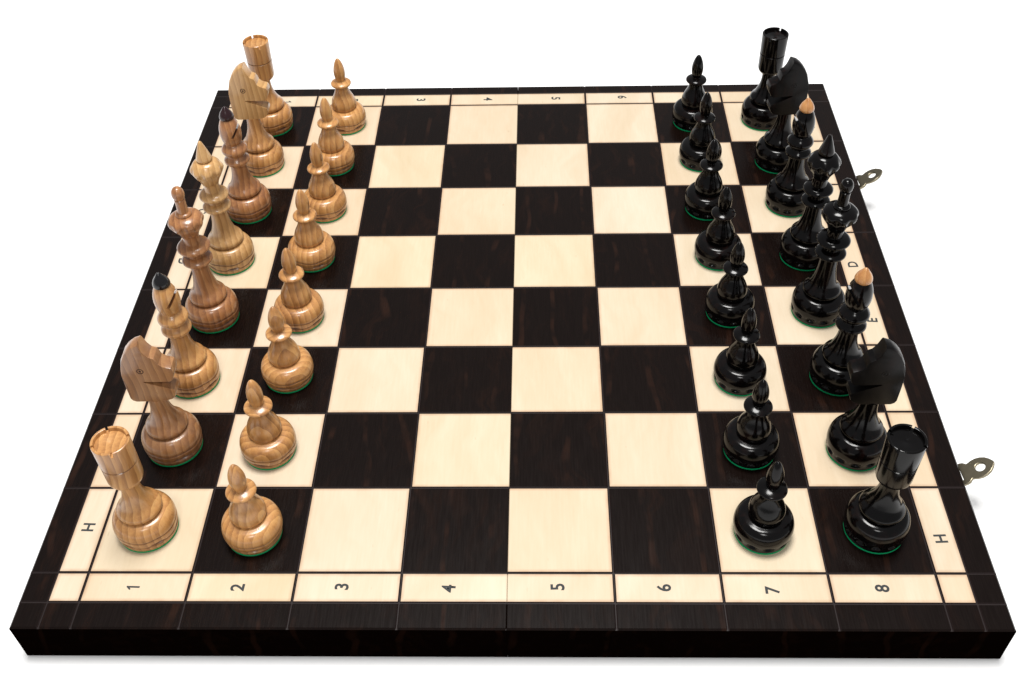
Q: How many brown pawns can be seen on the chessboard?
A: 8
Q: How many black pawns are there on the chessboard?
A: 8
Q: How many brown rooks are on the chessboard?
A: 2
